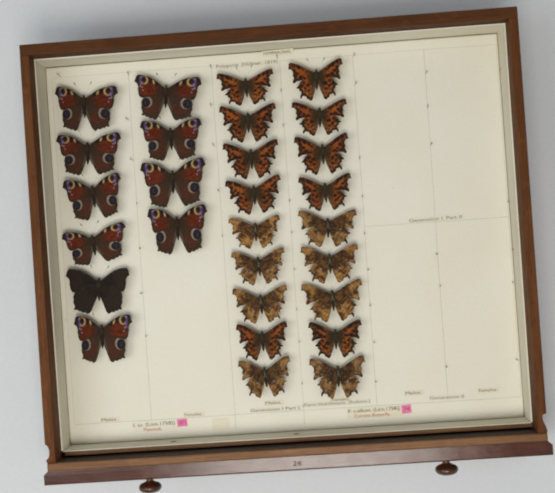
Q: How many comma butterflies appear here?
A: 18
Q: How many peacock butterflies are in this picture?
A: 10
